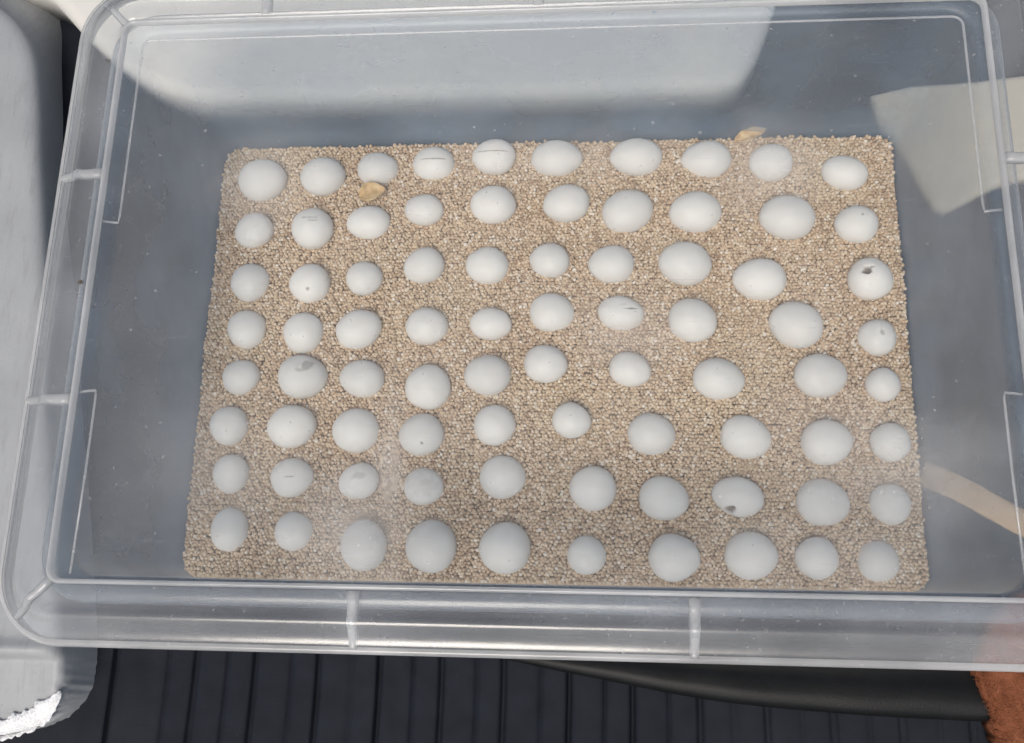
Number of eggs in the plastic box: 80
